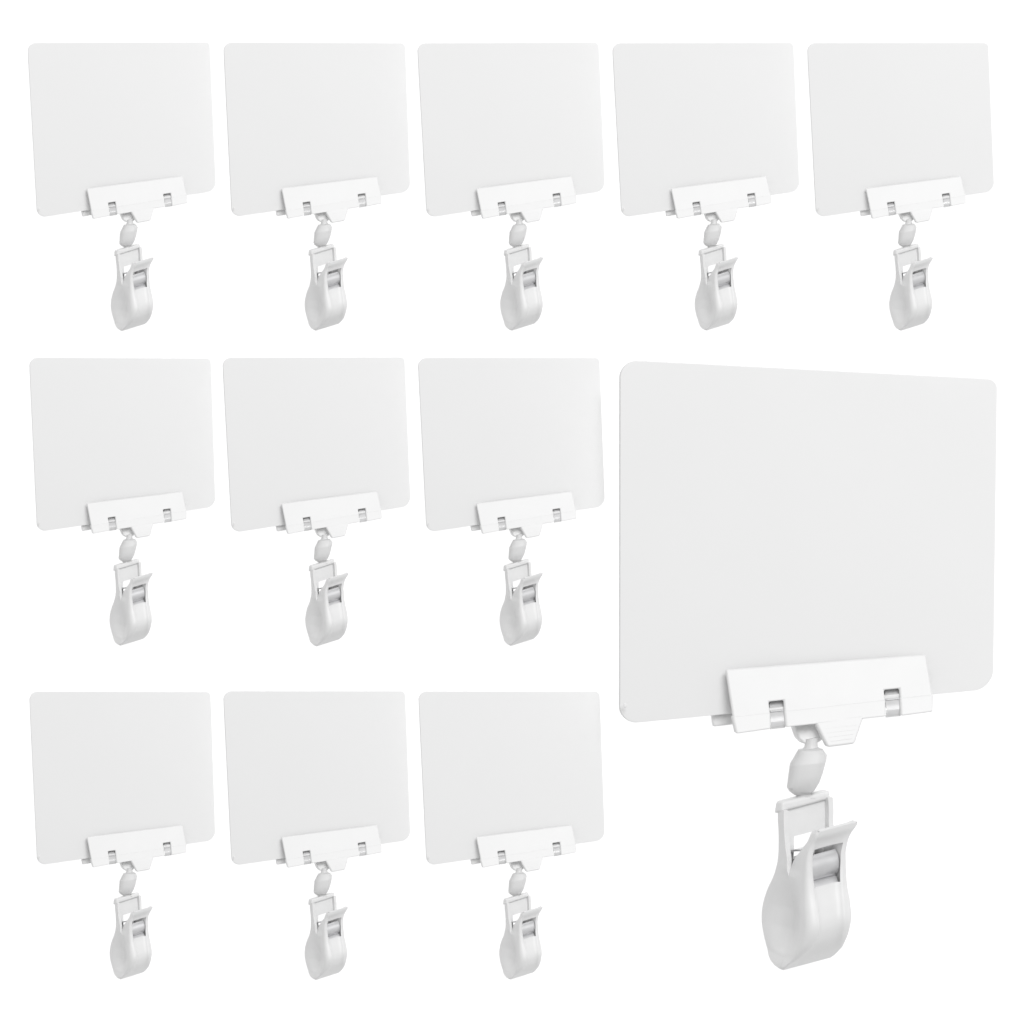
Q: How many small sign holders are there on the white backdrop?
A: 11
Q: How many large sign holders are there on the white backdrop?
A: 1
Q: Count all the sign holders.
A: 12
